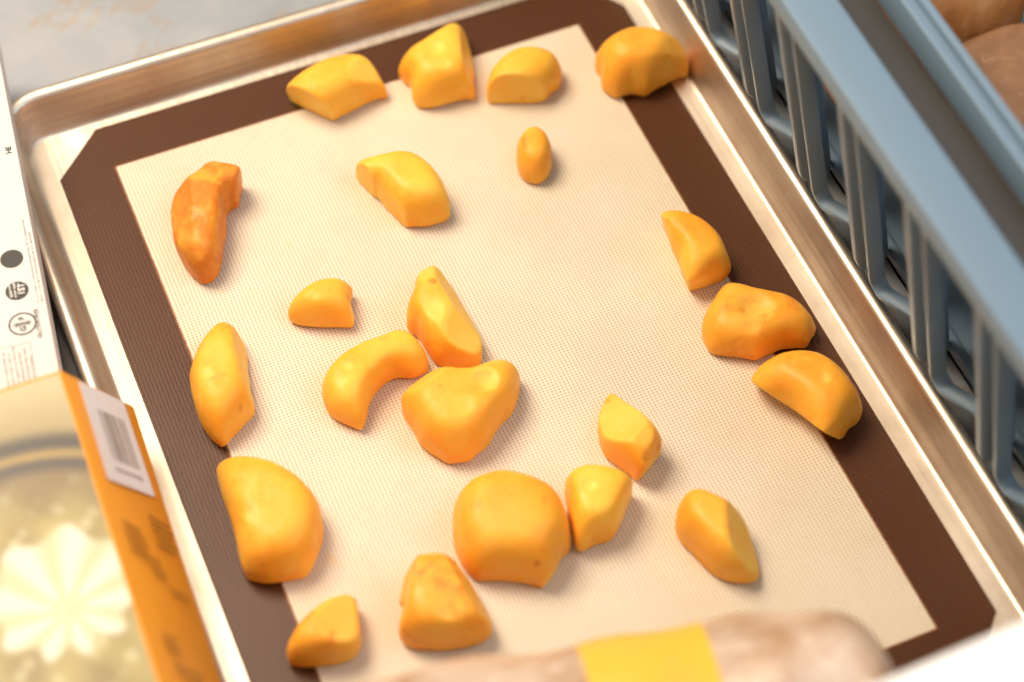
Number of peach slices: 22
